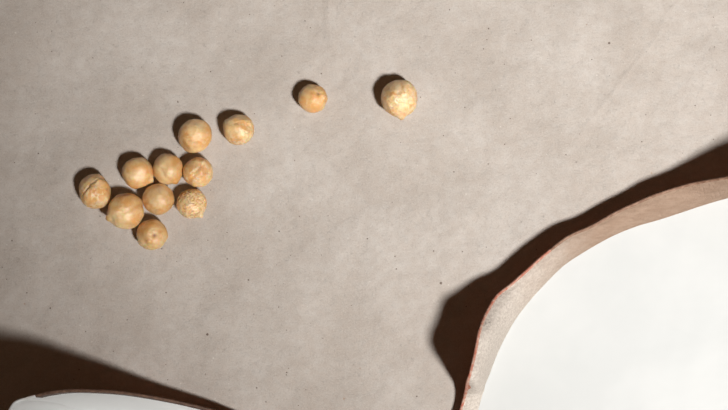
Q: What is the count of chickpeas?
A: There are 12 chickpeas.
